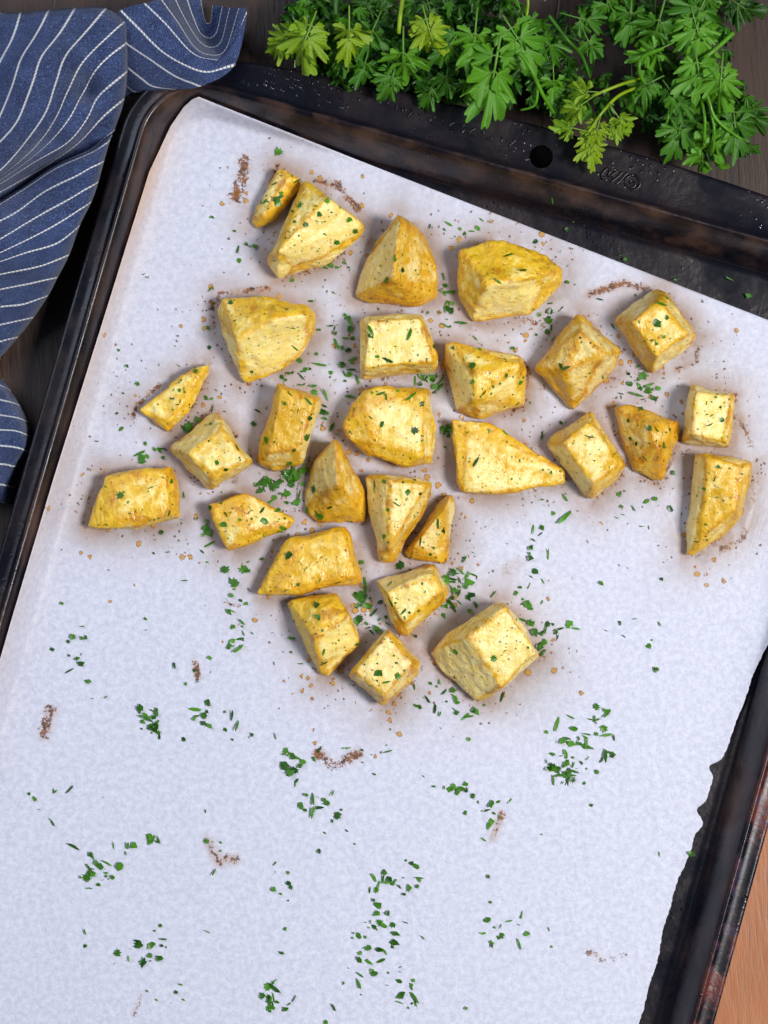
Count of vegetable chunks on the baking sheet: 28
